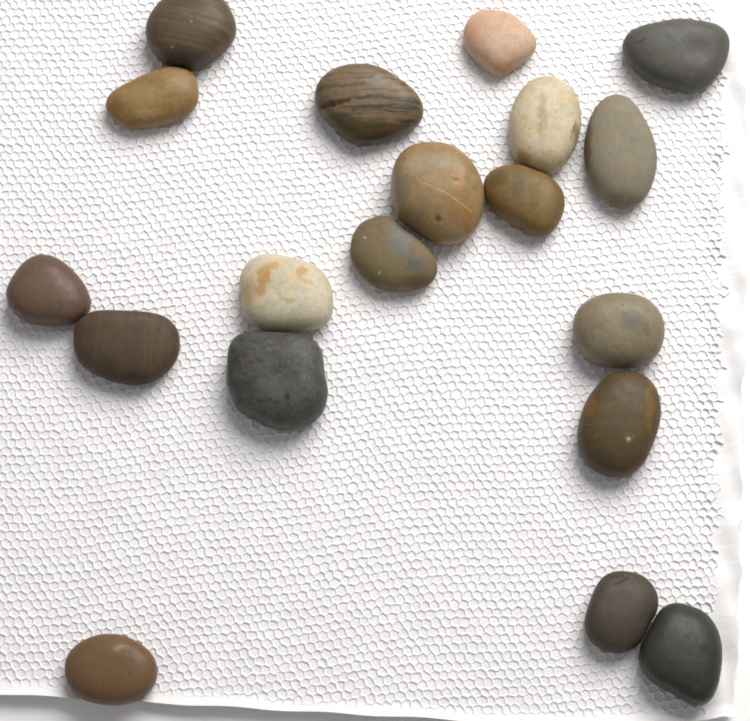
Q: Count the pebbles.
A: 19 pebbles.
